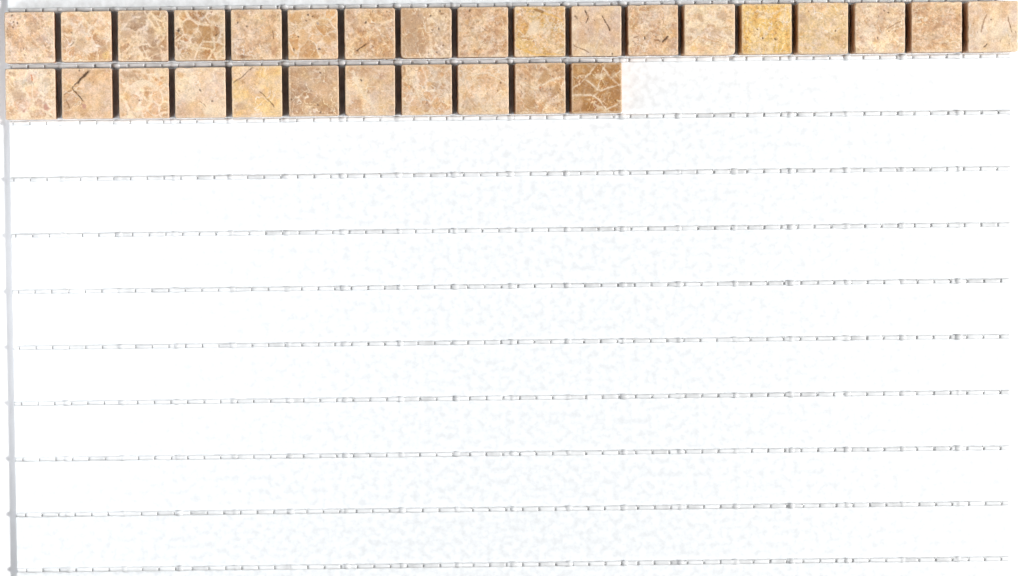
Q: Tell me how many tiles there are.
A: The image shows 29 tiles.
